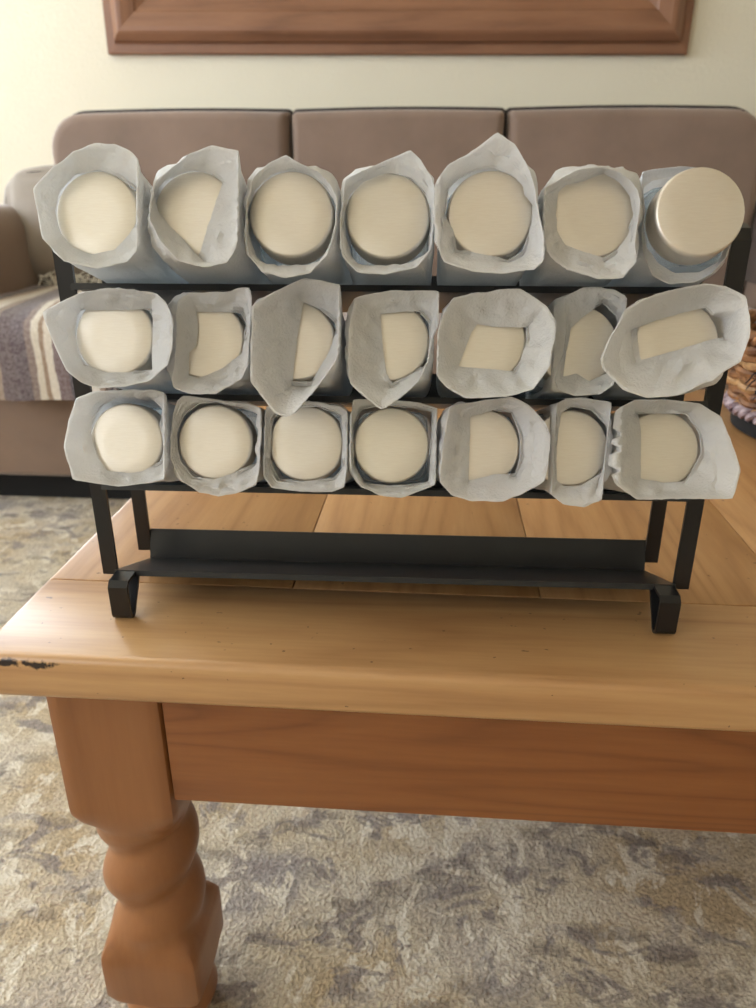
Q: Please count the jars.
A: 21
